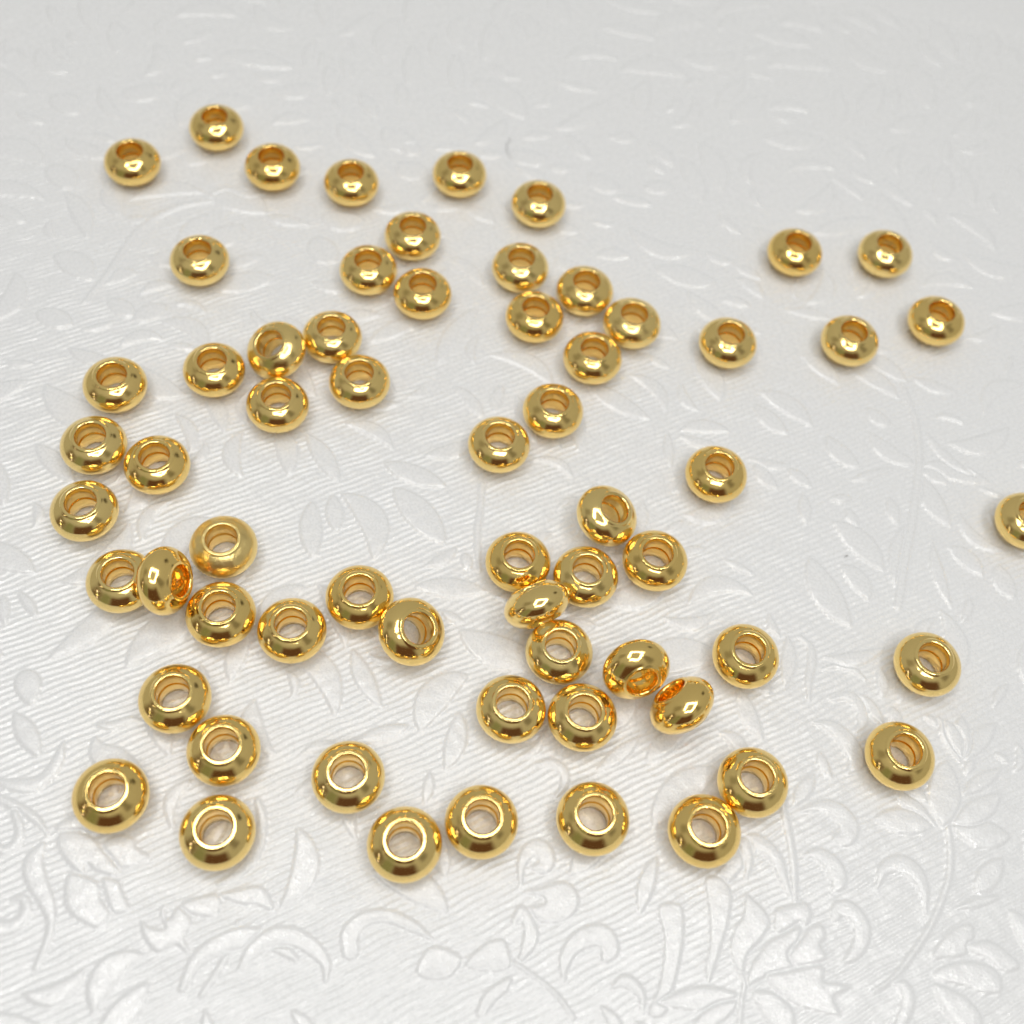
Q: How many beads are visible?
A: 63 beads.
